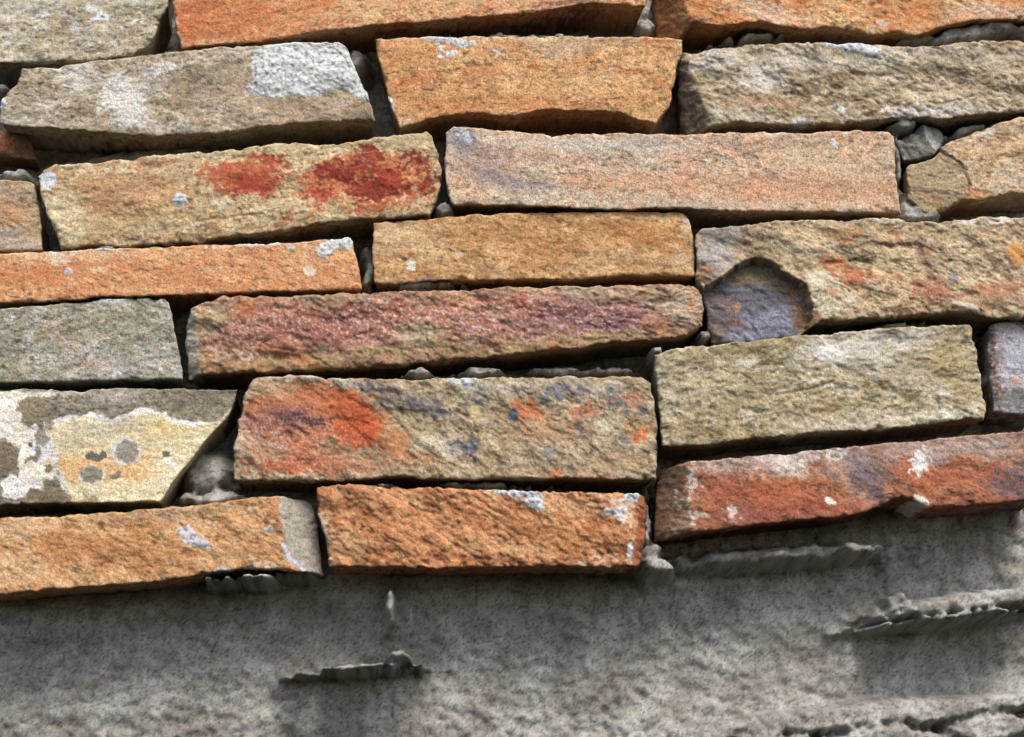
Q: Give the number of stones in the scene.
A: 24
